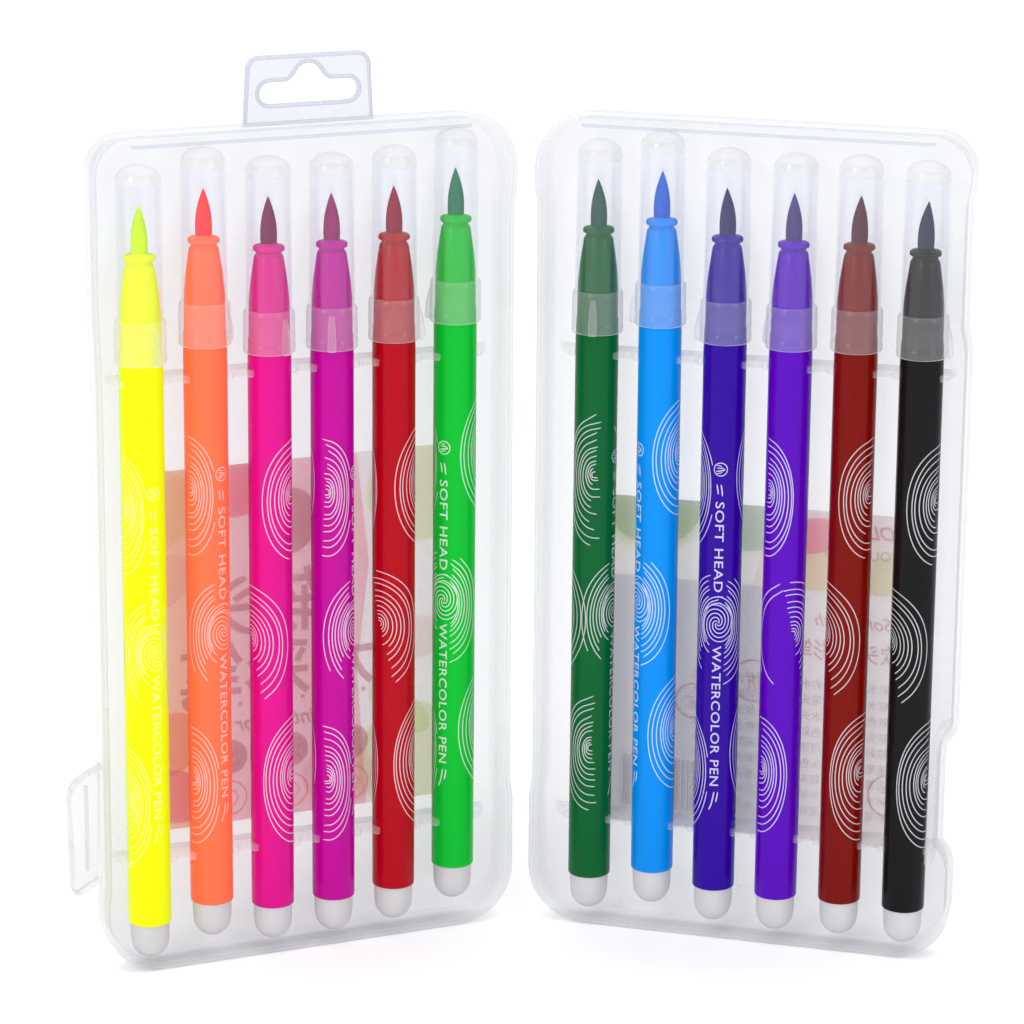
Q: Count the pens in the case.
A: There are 12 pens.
